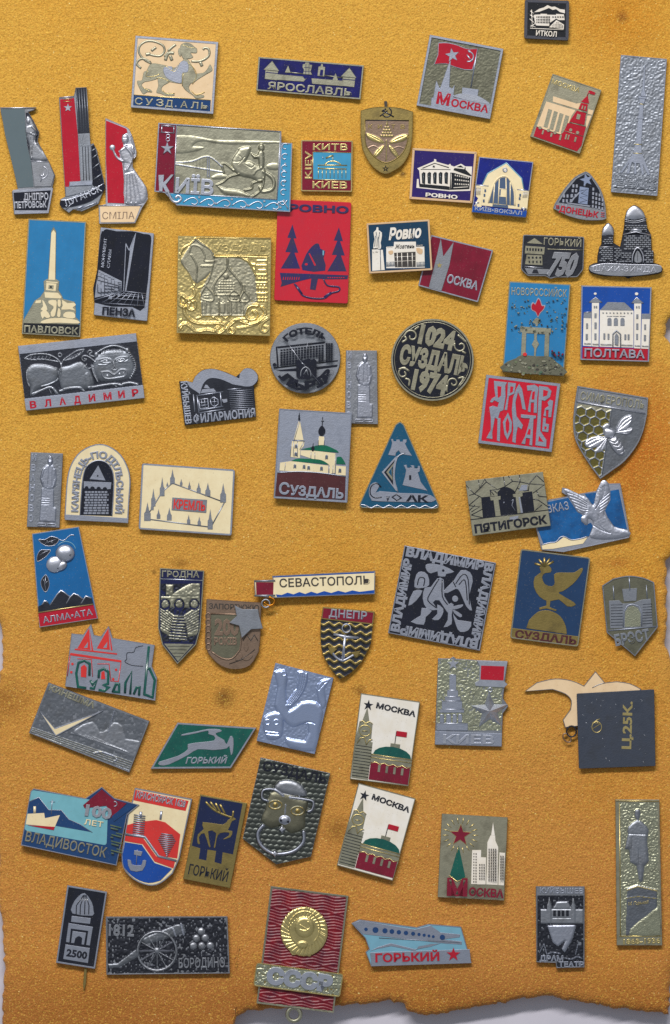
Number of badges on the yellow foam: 66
